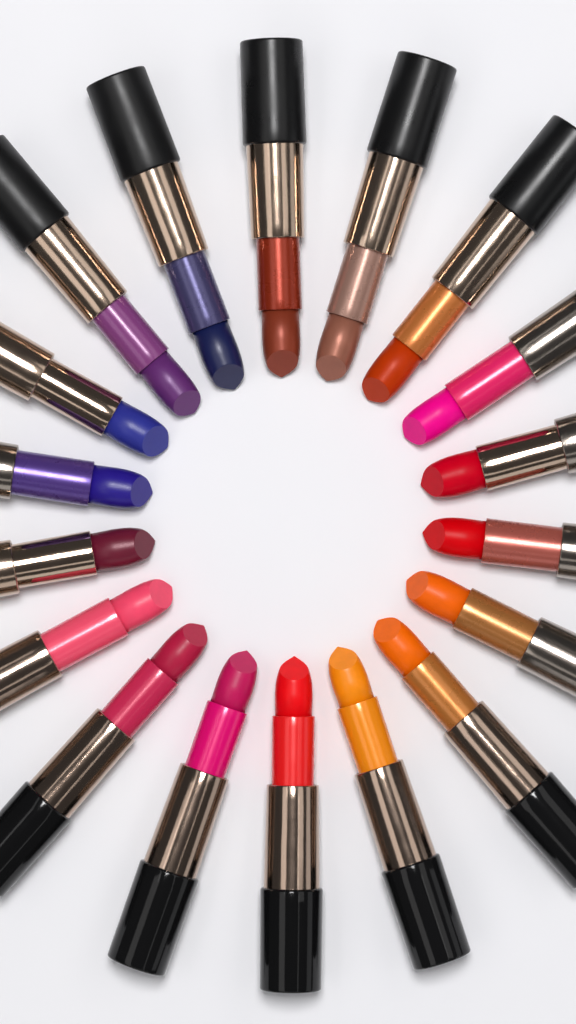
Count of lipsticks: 18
